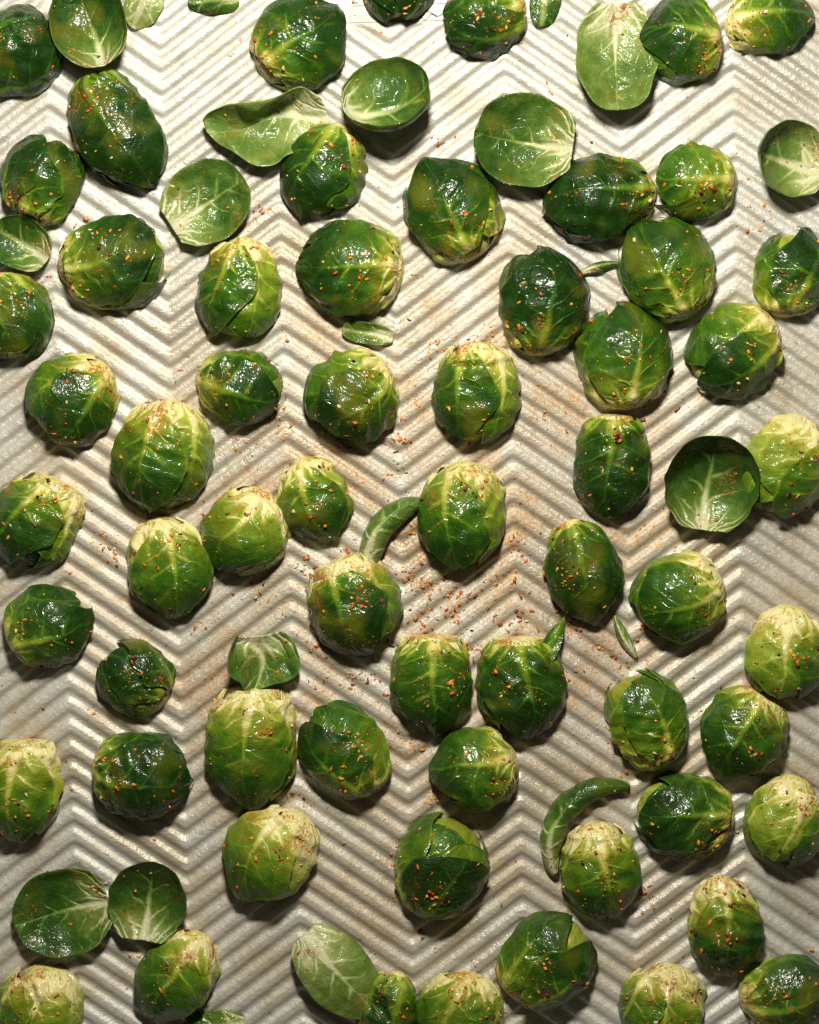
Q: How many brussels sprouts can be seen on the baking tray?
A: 61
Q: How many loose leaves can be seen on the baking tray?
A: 22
